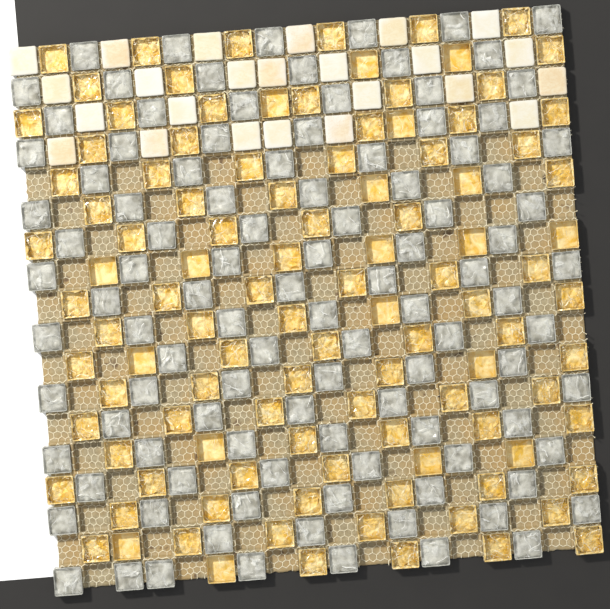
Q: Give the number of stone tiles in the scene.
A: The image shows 24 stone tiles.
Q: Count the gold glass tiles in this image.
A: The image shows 107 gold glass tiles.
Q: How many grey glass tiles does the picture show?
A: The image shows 107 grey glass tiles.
